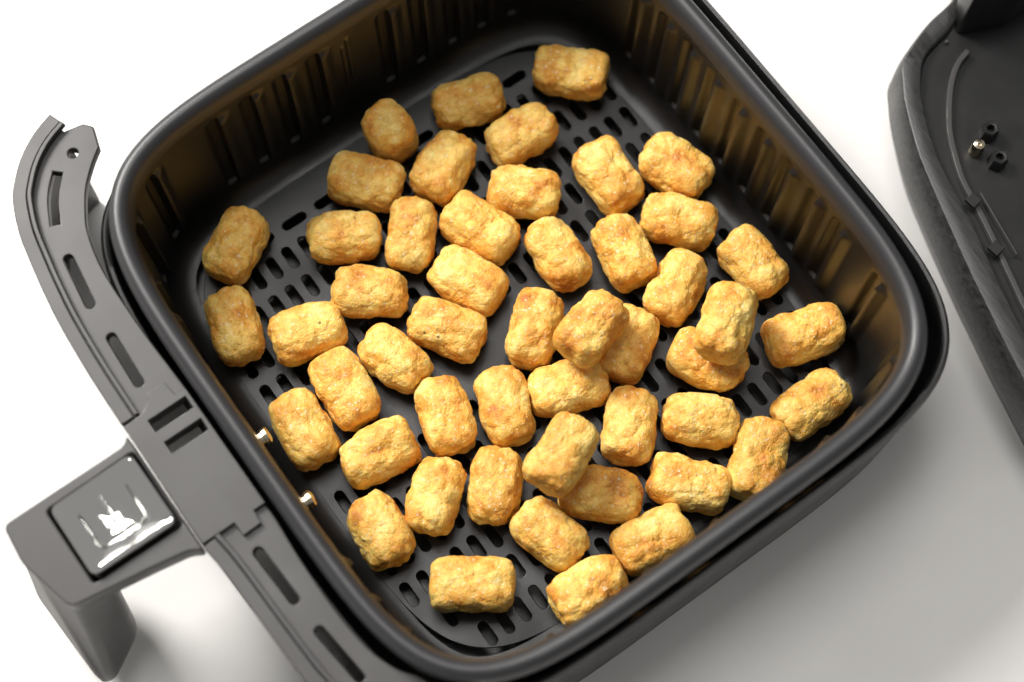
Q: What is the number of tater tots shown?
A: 50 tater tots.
